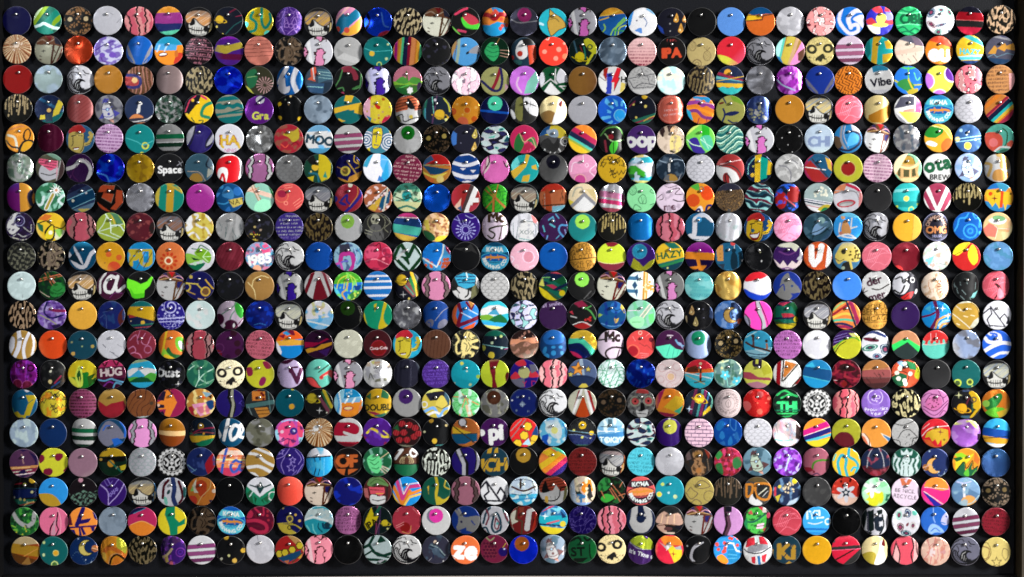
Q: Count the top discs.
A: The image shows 170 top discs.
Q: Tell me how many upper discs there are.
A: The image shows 170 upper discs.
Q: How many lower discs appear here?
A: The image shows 136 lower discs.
